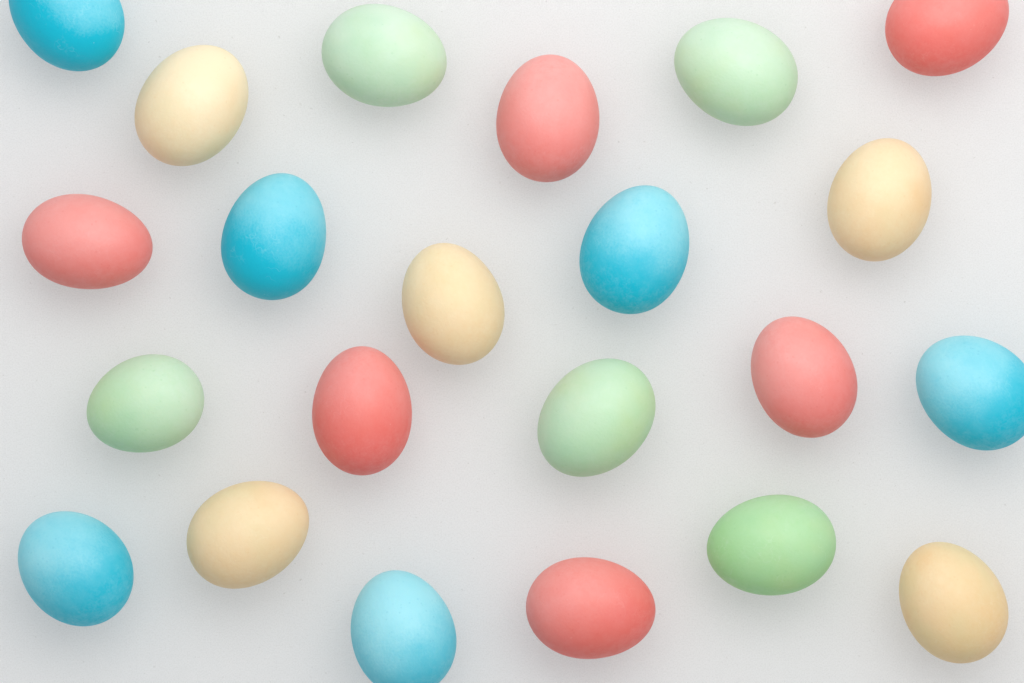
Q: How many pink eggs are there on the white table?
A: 6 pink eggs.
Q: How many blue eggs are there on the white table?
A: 6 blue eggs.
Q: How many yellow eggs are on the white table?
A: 5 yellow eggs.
